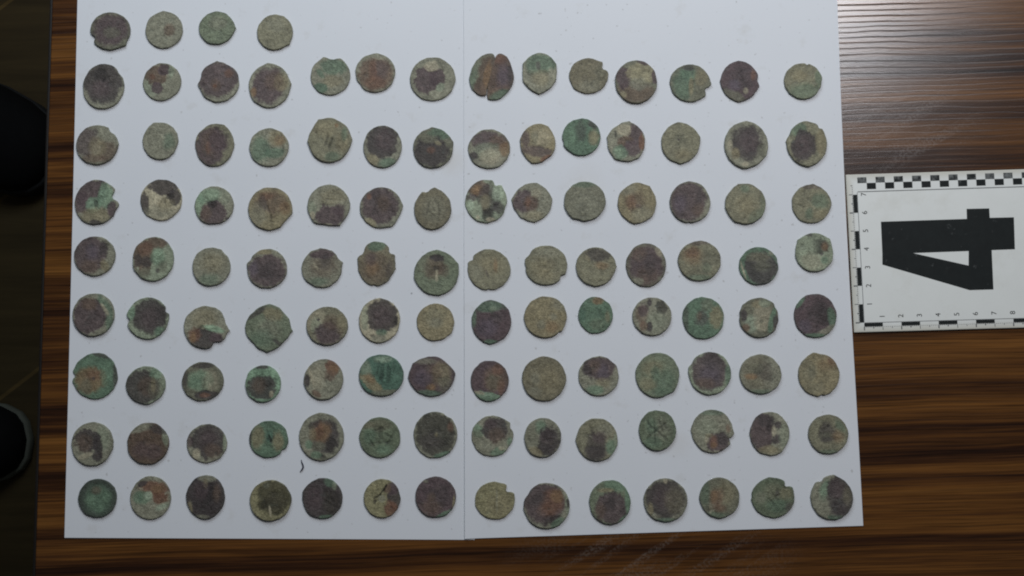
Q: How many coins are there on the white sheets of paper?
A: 116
